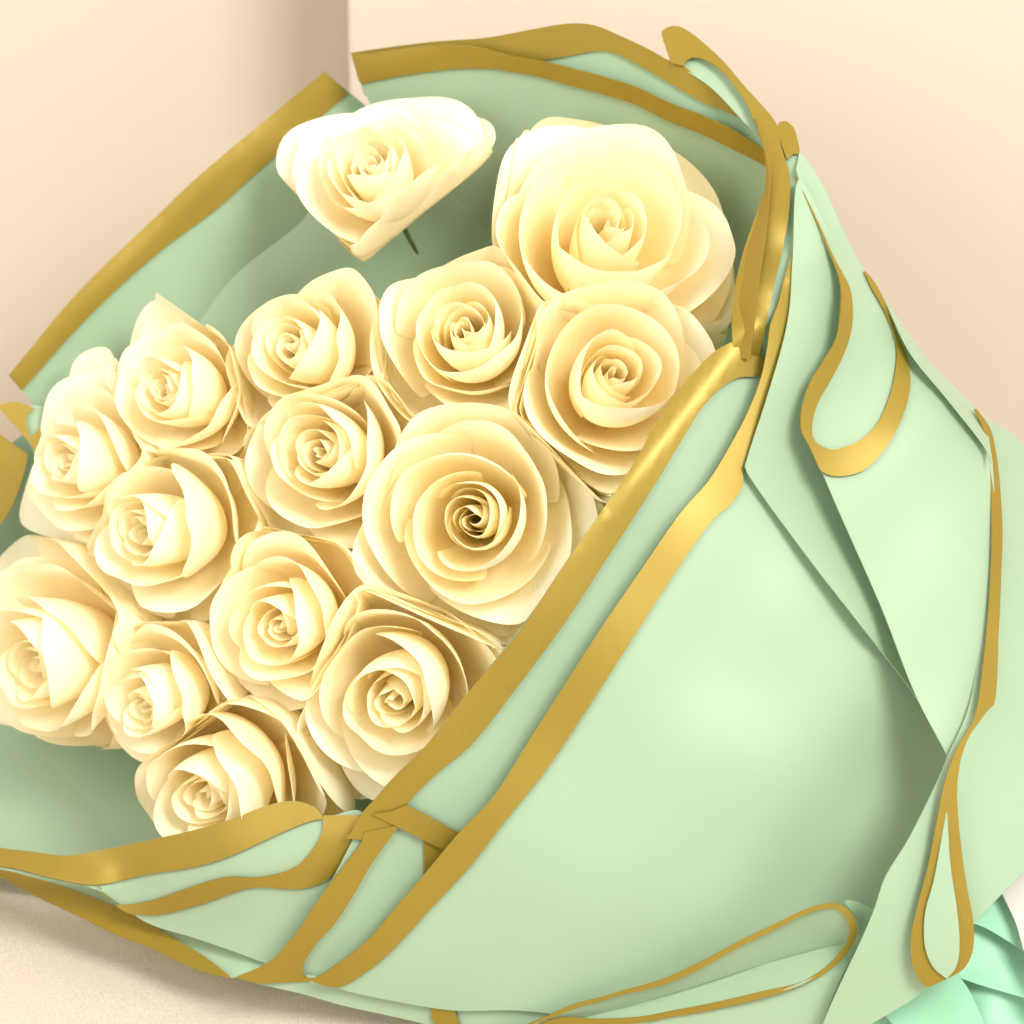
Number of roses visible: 15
